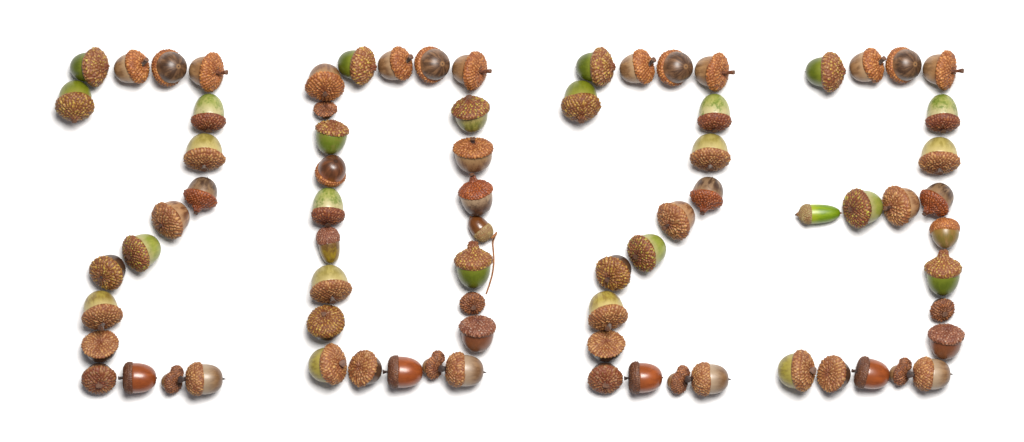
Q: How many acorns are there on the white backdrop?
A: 77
